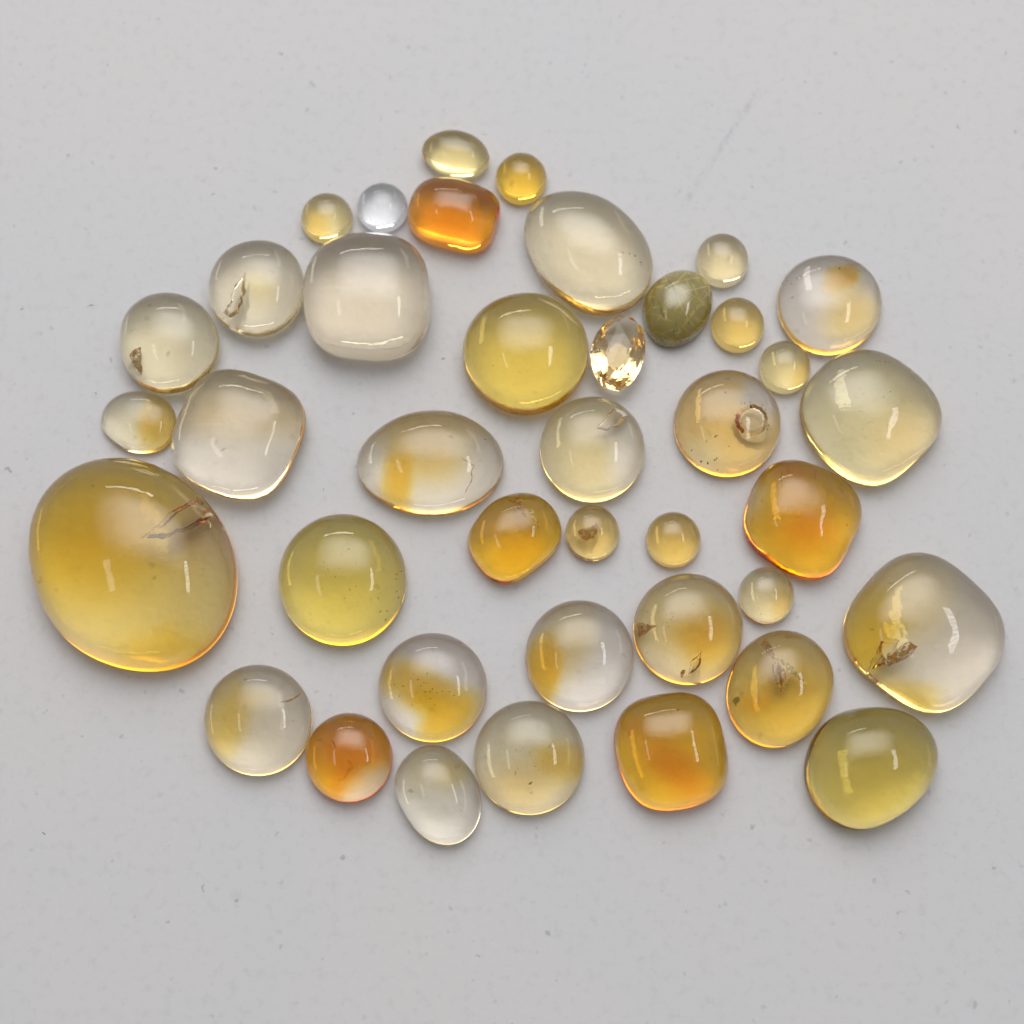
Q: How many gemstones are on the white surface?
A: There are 40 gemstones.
